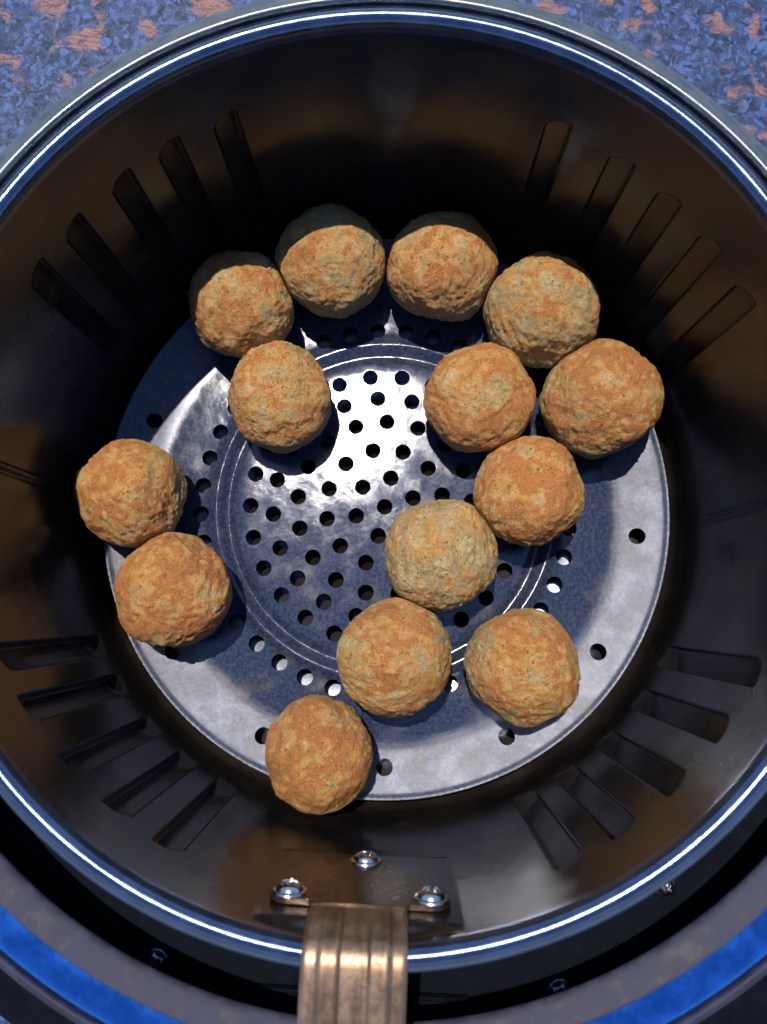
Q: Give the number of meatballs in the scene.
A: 14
